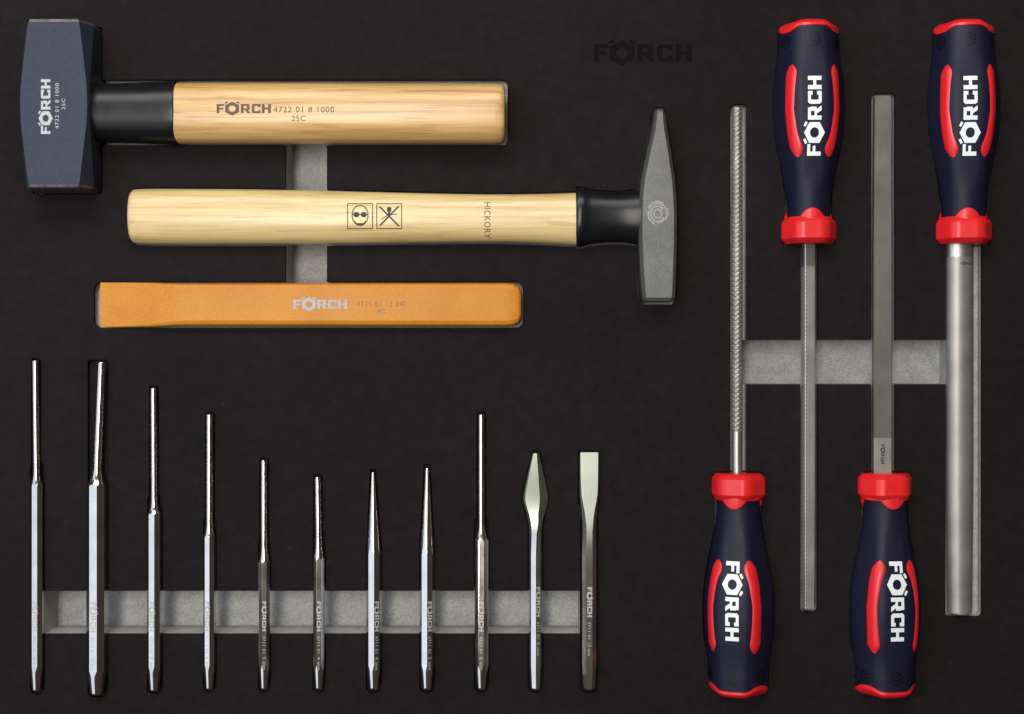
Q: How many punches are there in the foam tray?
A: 9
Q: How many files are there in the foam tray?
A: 4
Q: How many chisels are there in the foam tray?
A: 3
